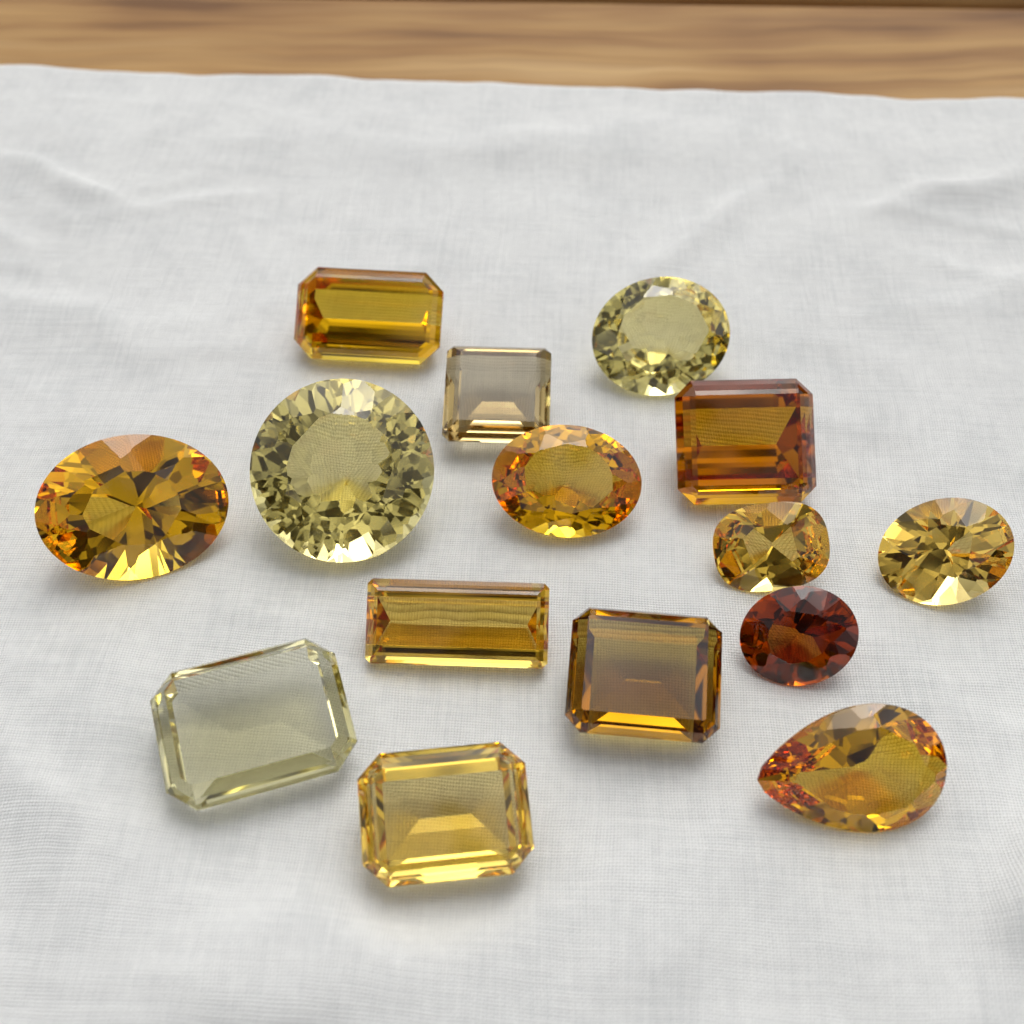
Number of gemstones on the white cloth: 15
